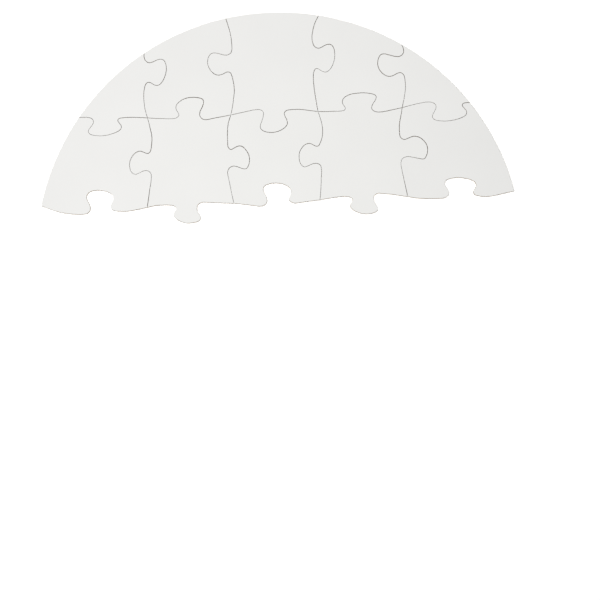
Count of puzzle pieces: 10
